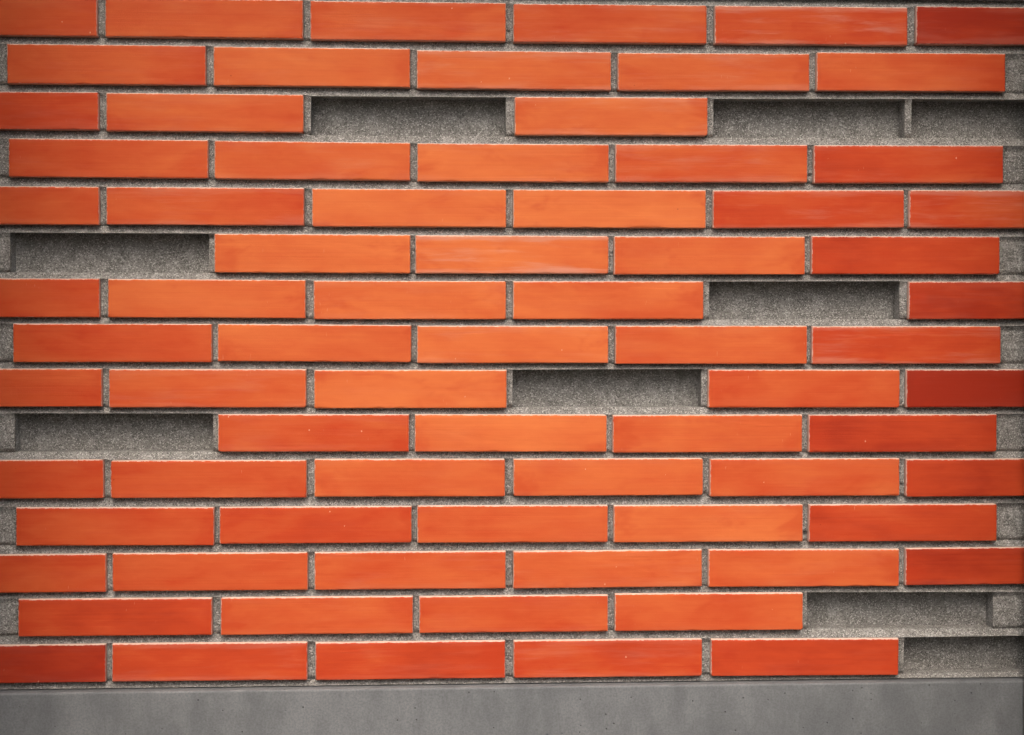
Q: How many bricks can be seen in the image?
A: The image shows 74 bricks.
